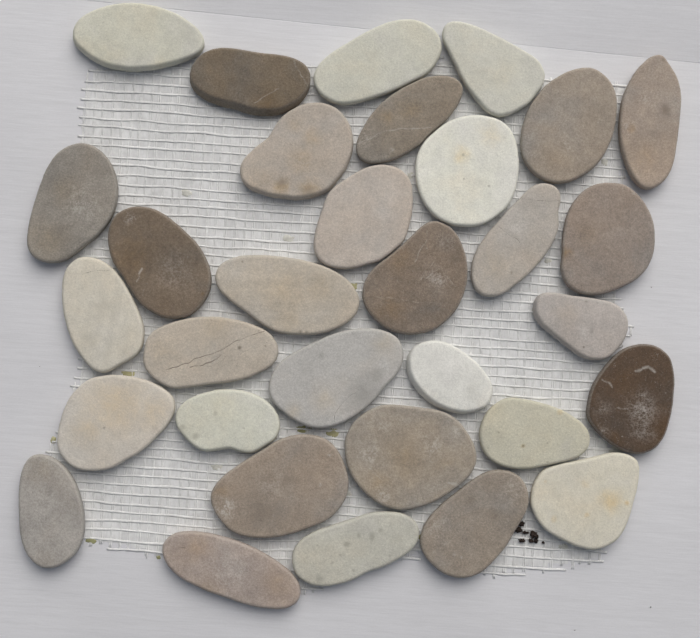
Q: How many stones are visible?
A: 32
